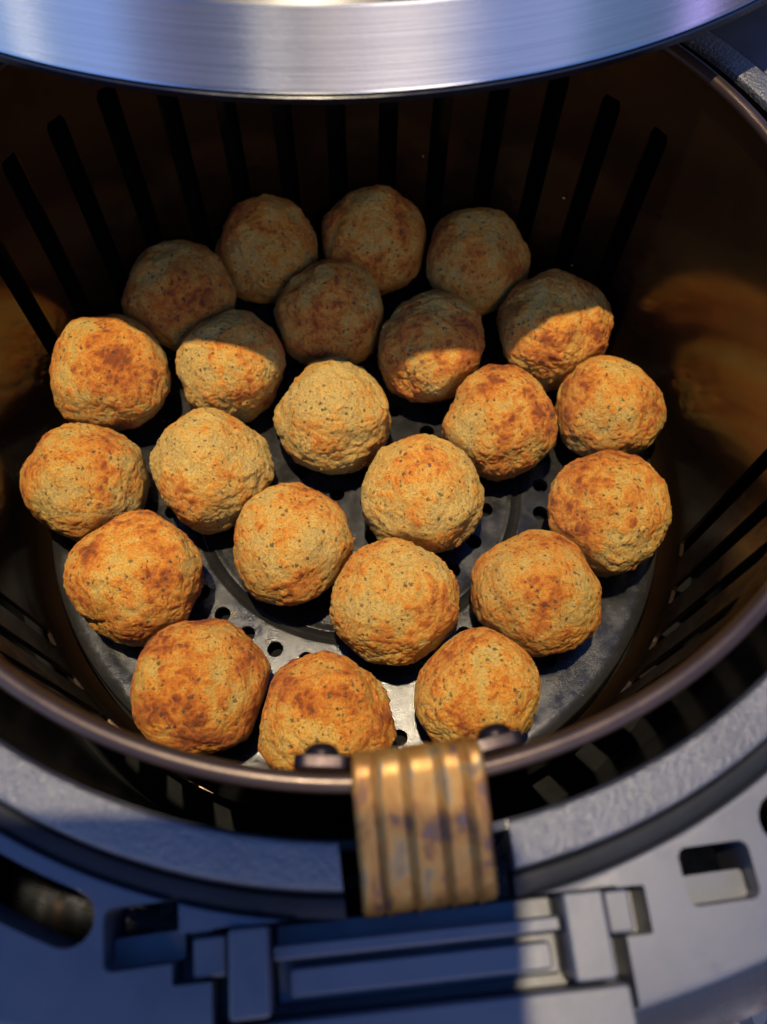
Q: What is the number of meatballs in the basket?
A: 23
